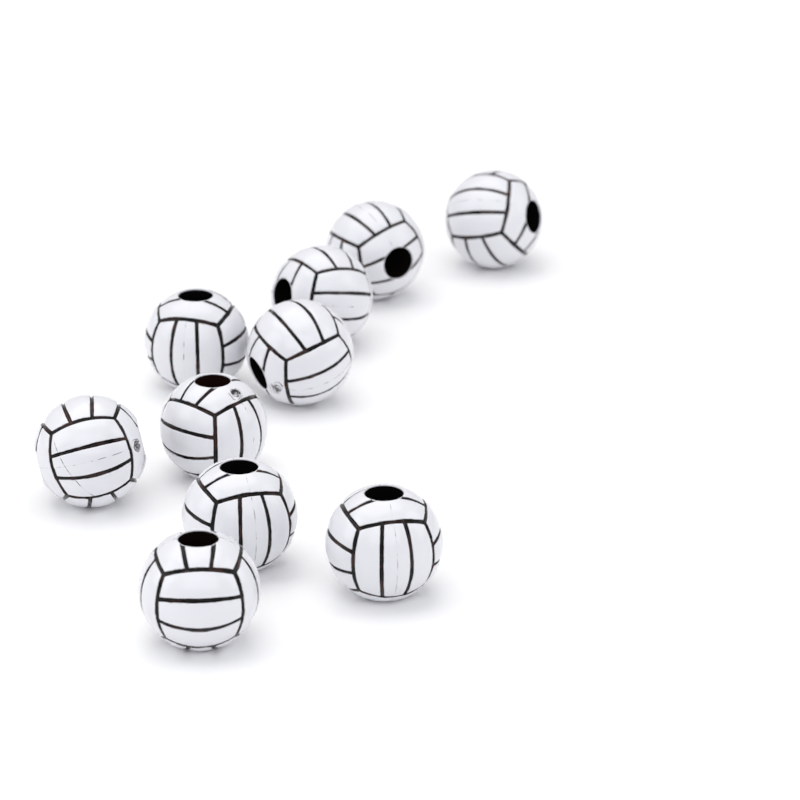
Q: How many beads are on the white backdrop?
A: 10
